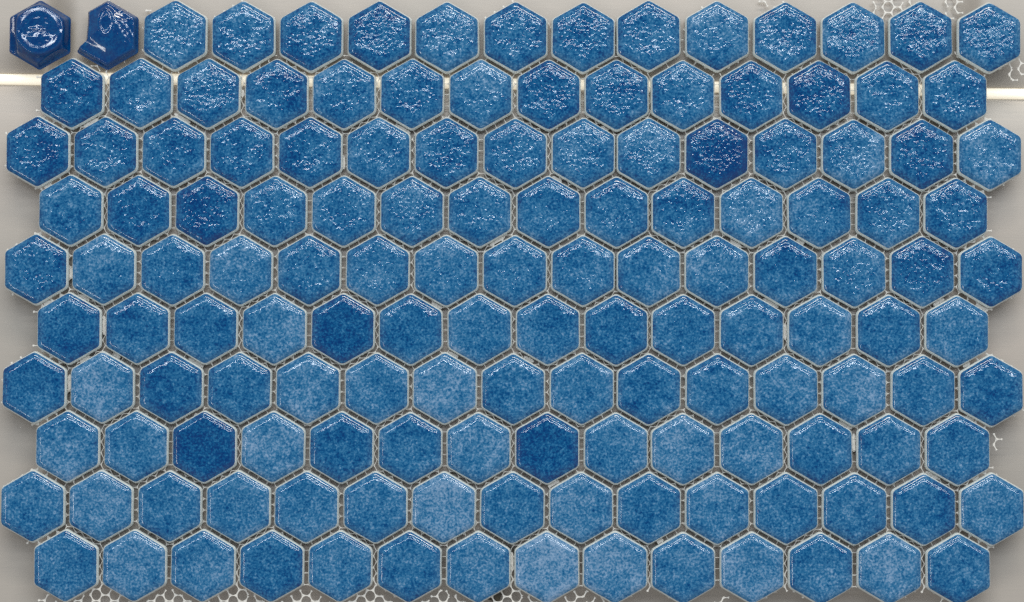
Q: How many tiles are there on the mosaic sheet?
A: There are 145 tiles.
